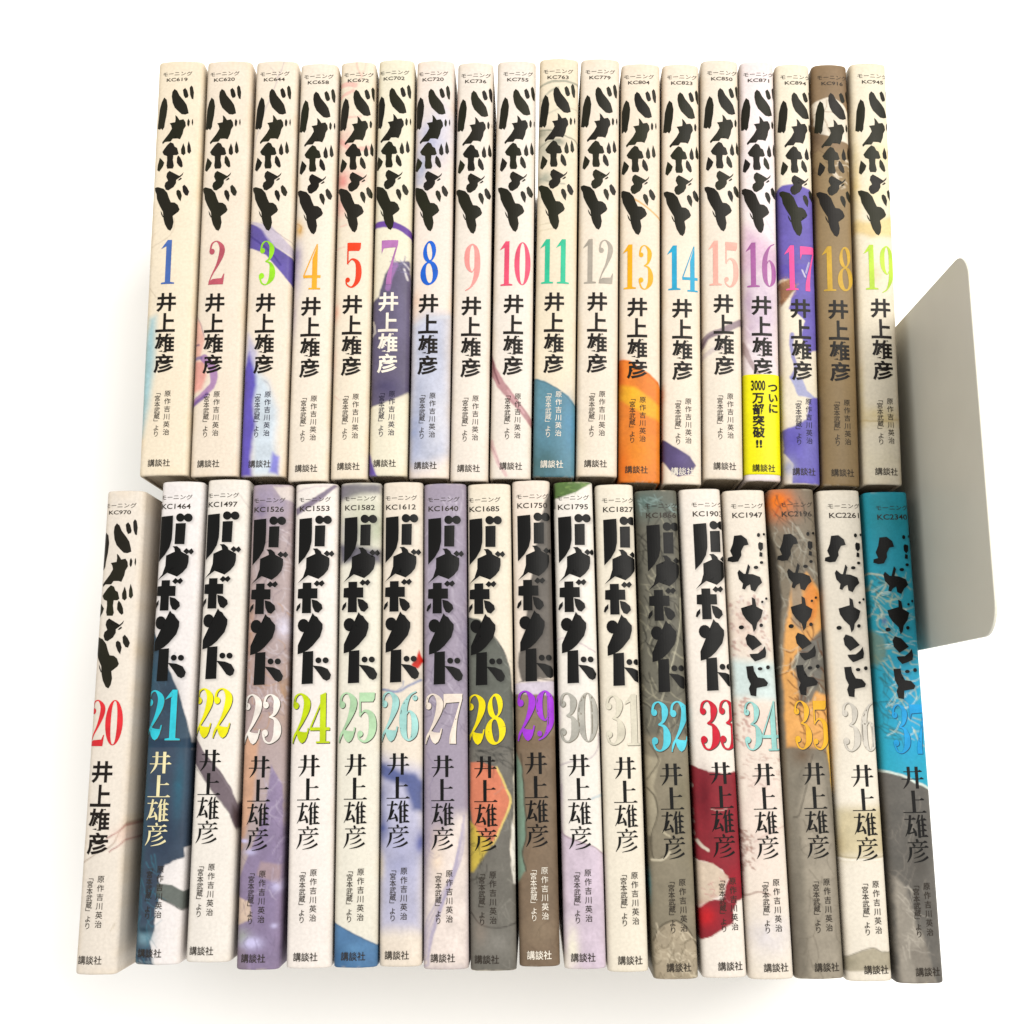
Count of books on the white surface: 36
